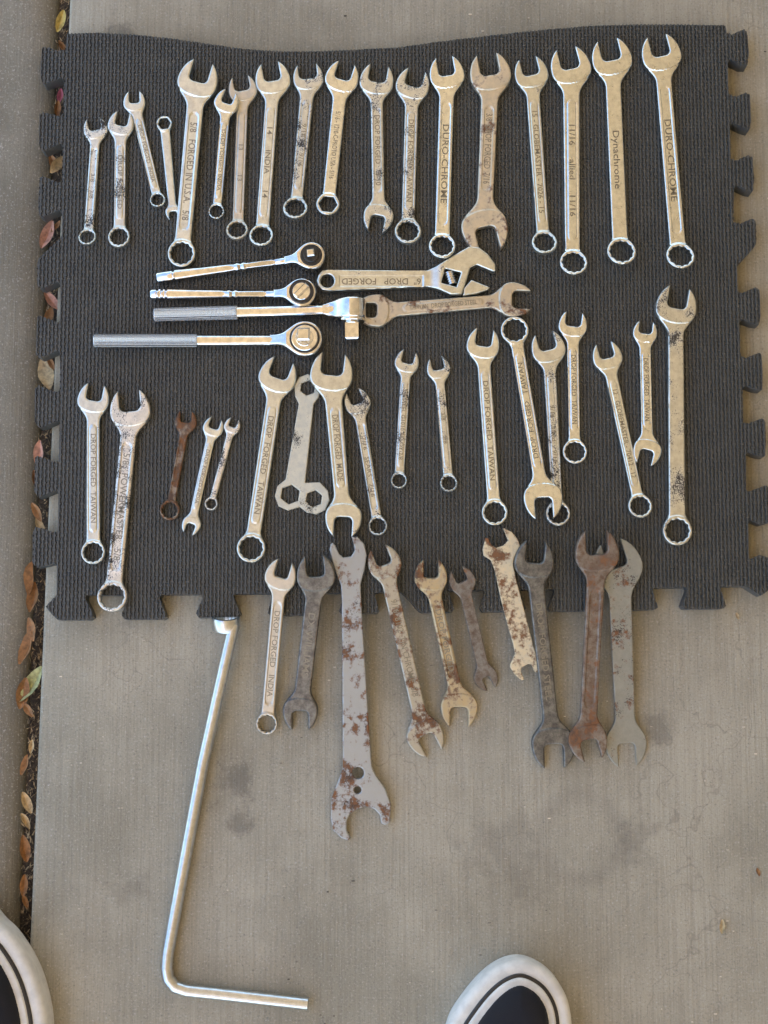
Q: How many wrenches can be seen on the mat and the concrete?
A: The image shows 49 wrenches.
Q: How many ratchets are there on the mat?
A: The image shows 4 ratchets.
